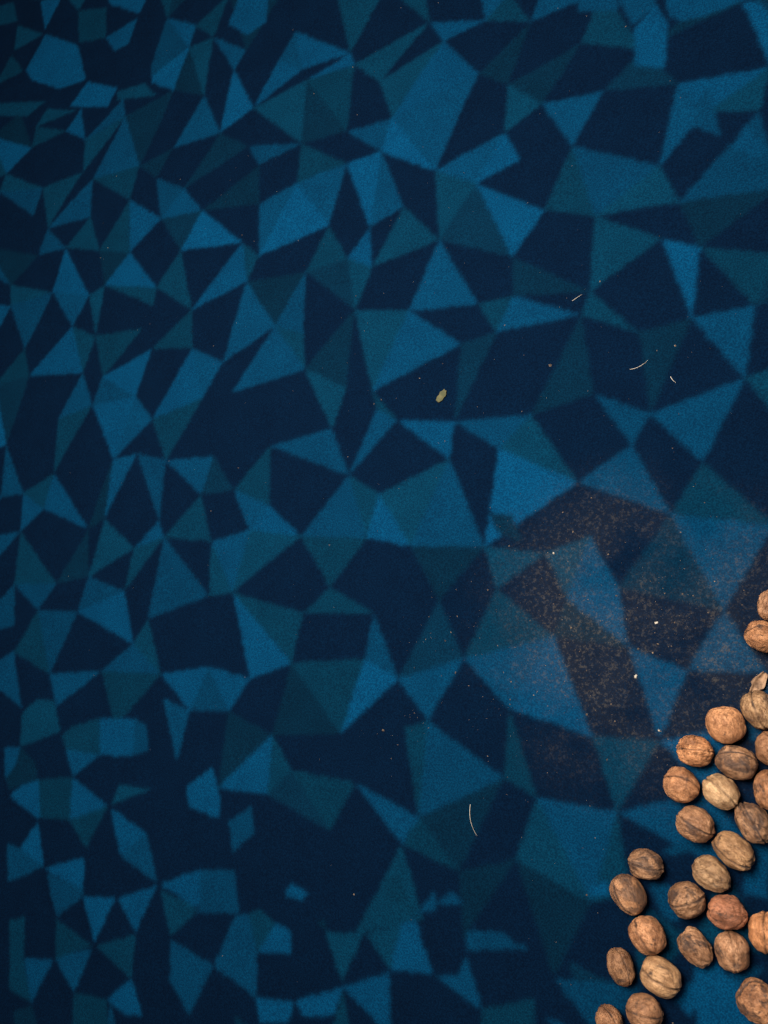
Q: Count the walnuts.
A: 27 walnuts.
